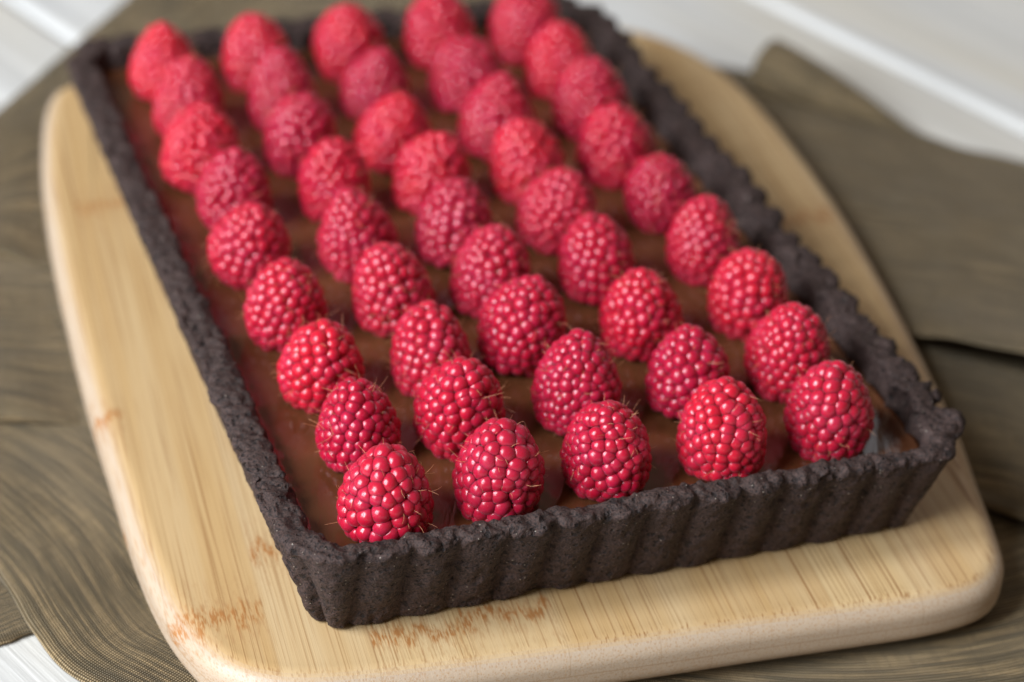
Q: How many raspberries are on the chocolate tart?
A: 45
